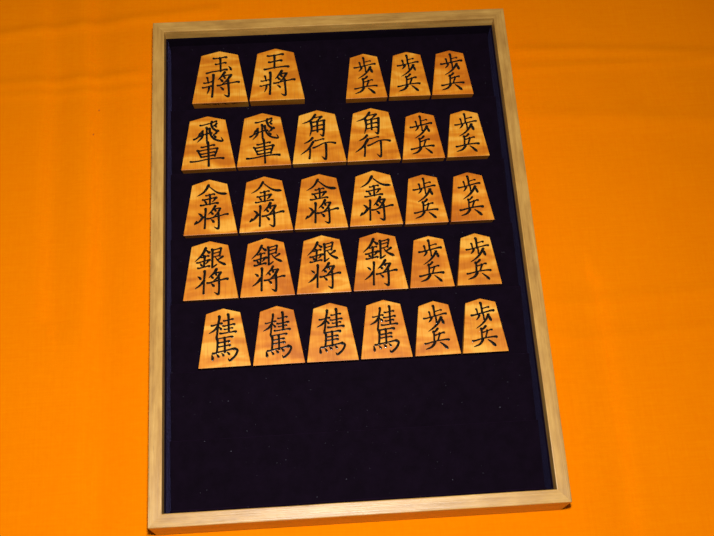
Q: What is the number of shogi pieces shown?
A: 29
